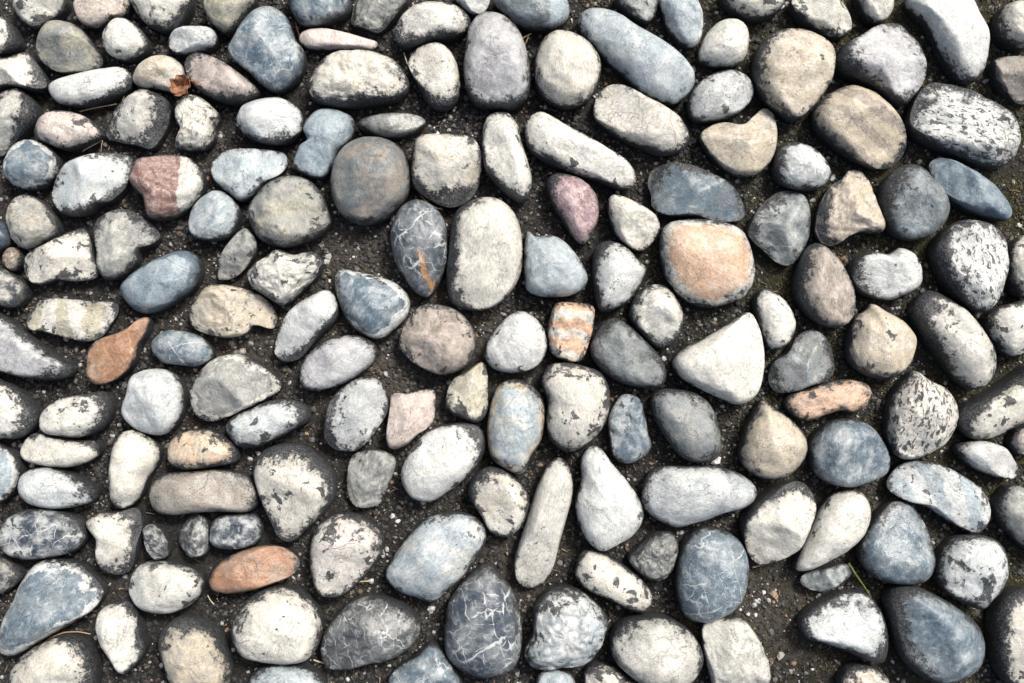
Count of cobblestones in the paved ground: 172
